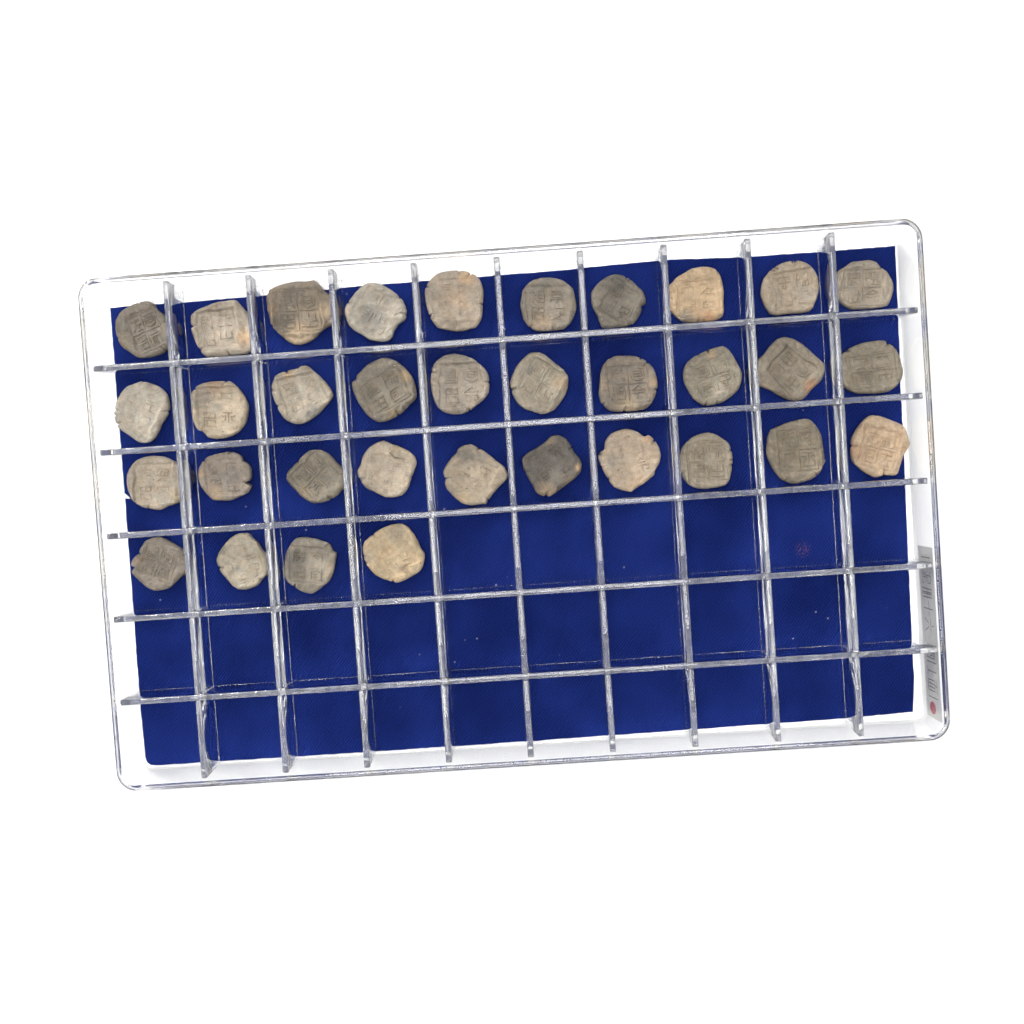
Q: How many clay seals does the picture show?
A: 34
